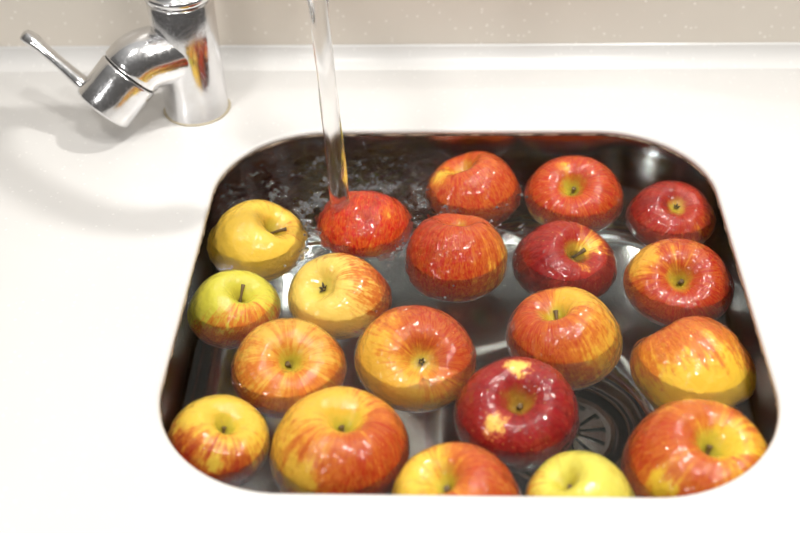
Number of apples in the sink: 20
